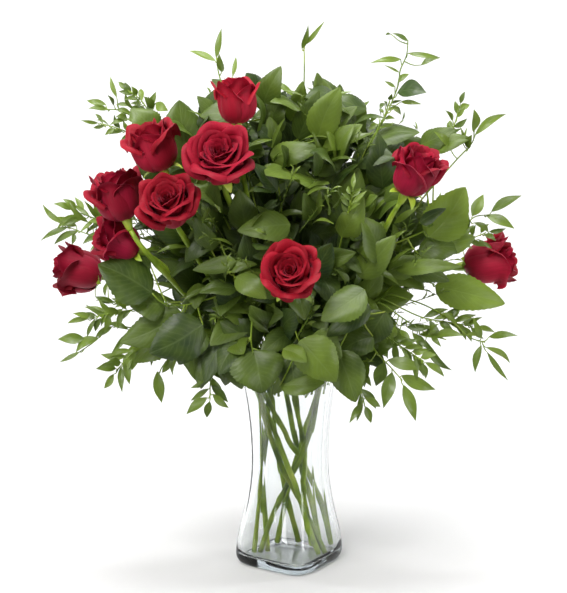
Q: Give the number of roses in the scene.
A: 10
